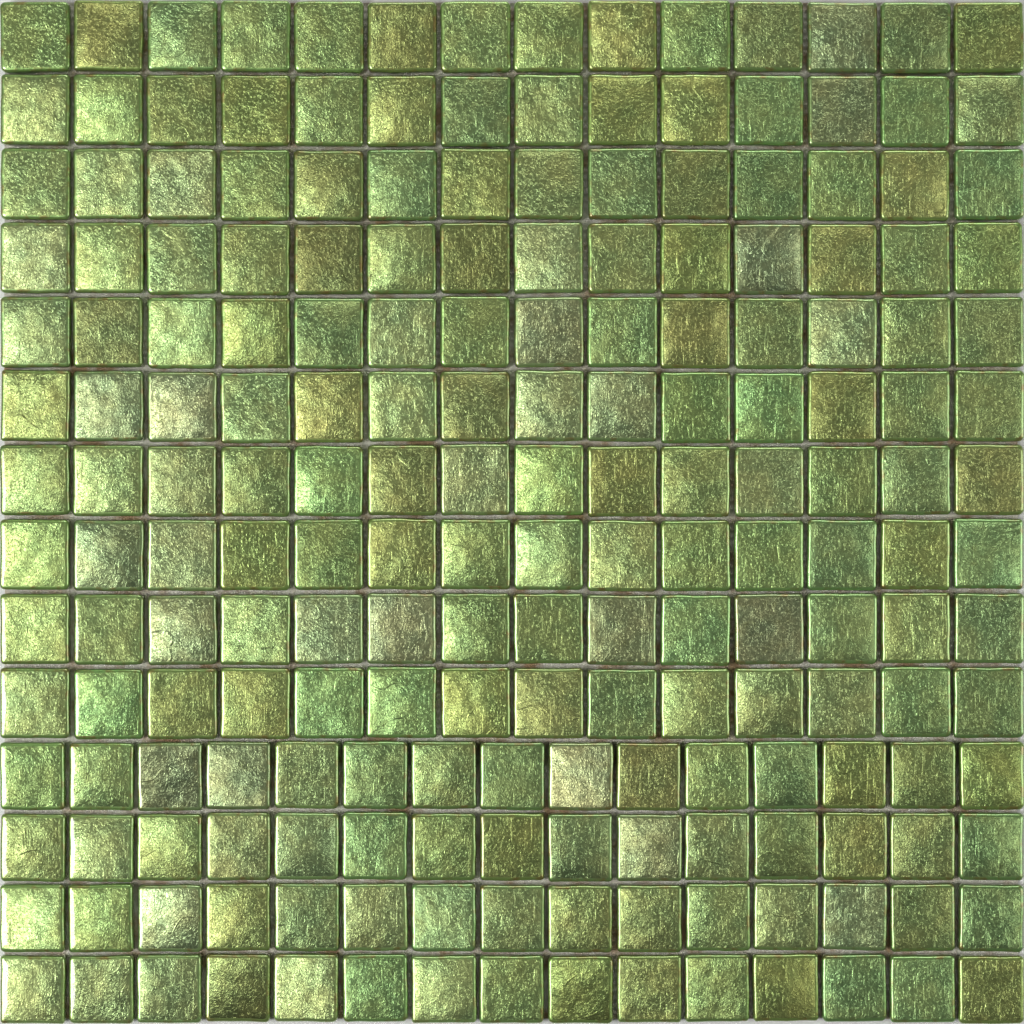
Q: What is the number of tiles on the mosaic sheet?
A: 200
